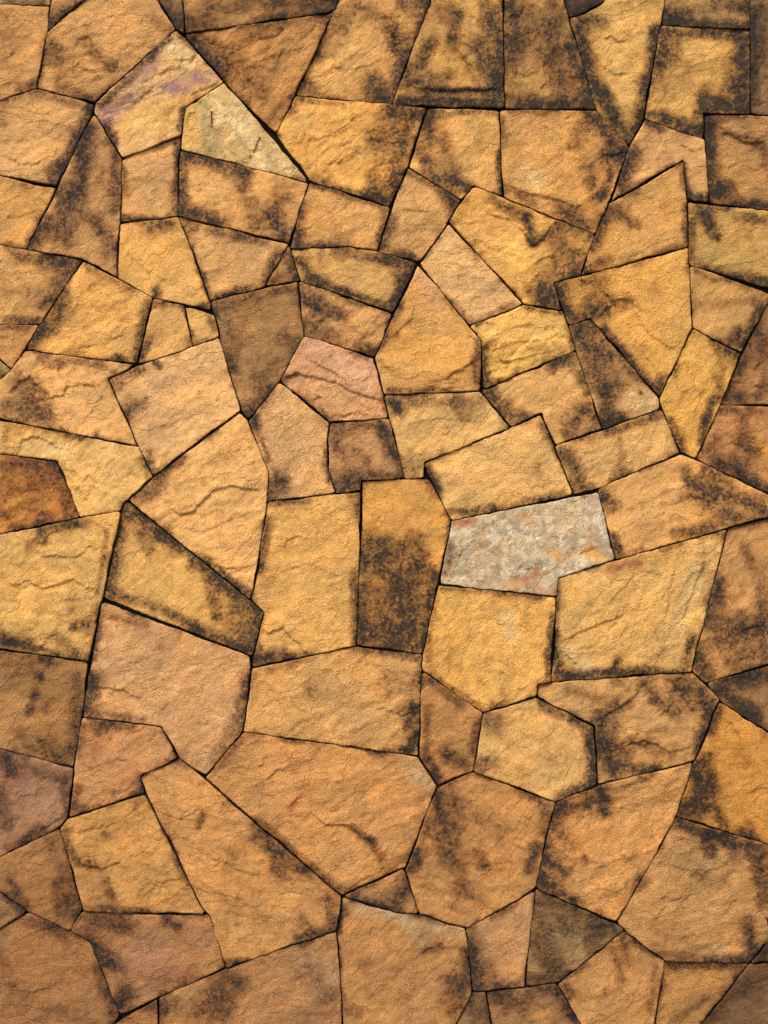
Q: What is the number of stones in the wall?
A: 106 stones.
